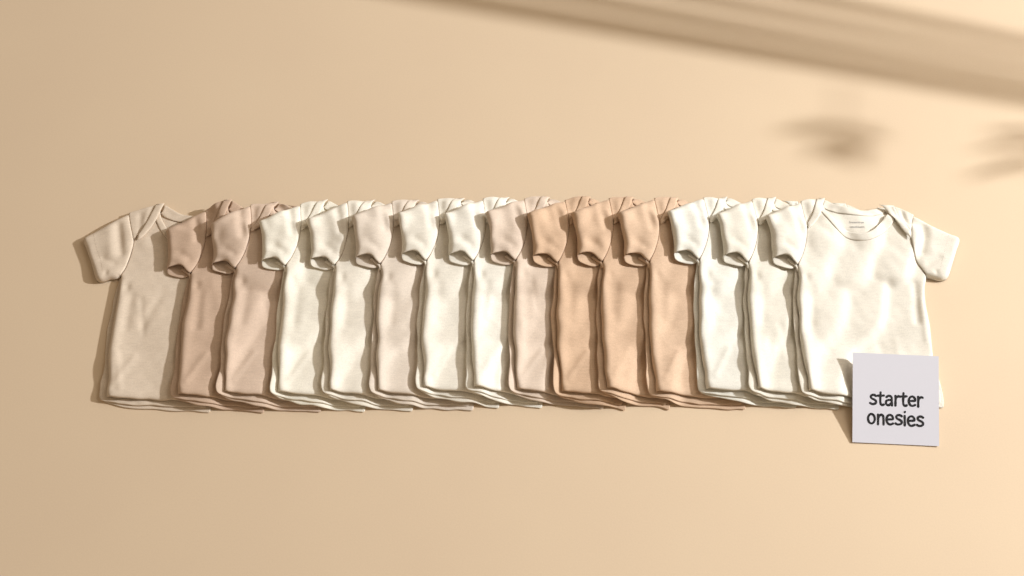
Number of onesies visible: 15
